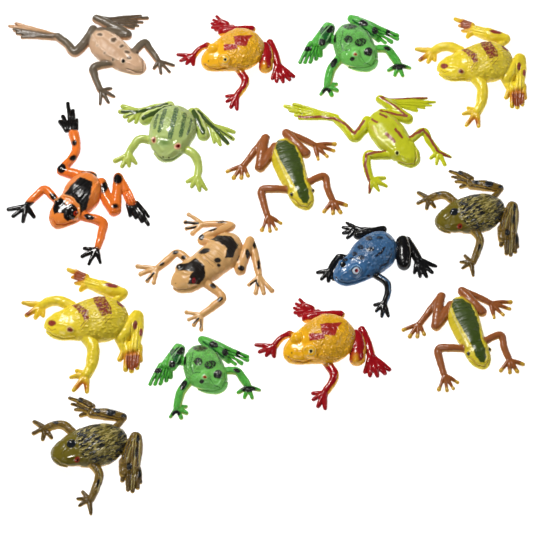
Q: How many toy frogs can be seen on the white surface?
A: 16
